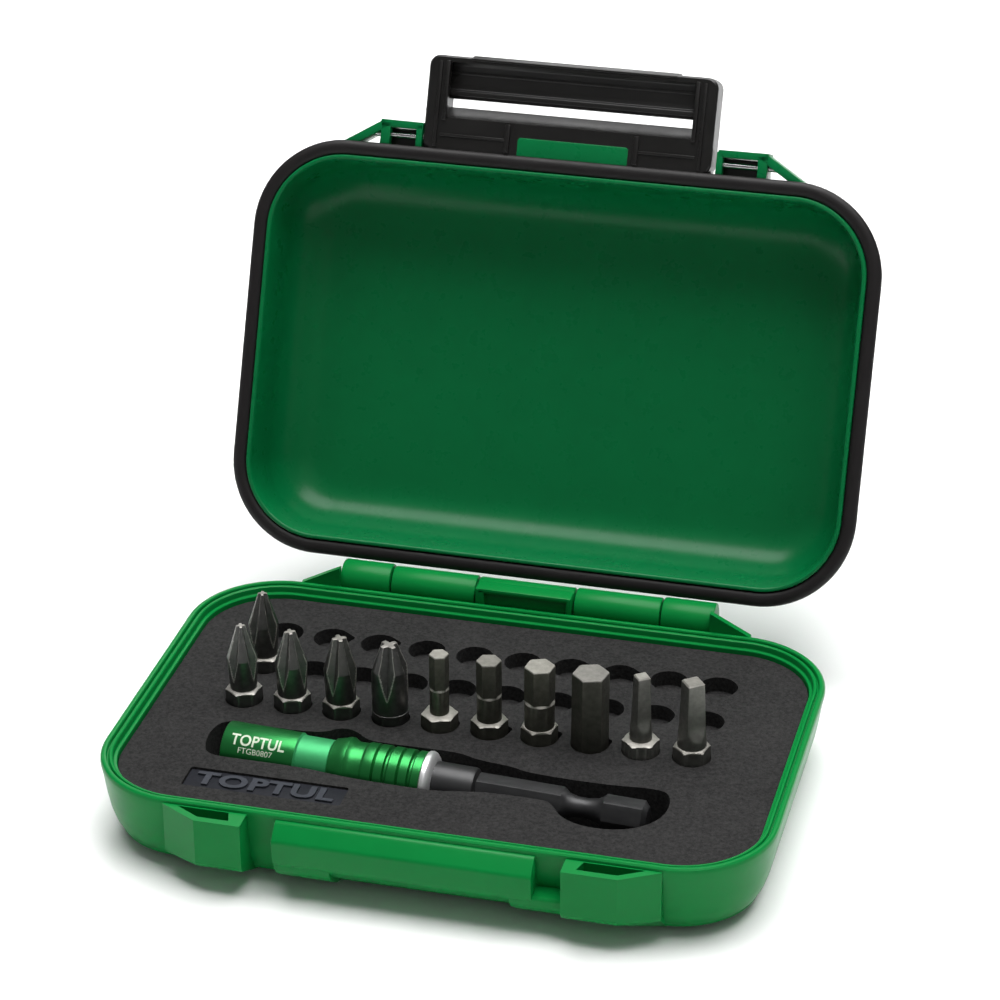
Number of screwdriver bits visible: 11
